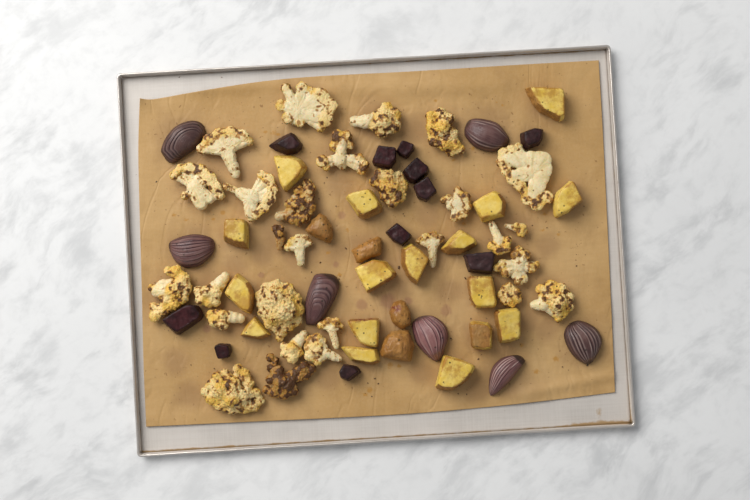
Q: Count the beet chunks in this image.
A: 11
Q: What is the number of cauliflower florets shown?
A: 28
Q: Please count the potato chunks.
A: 21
